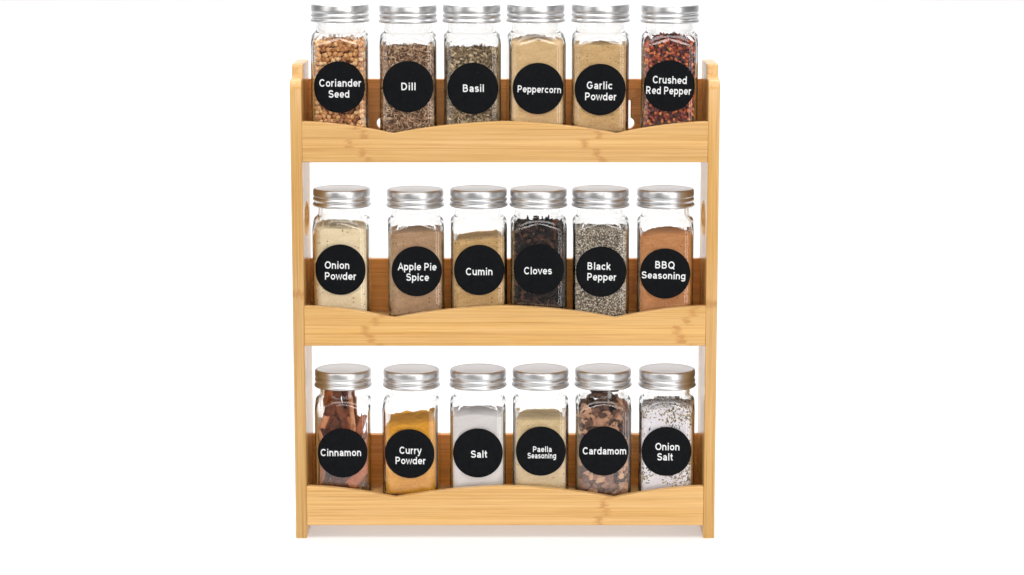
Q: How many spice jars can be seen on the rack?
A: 18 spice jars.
